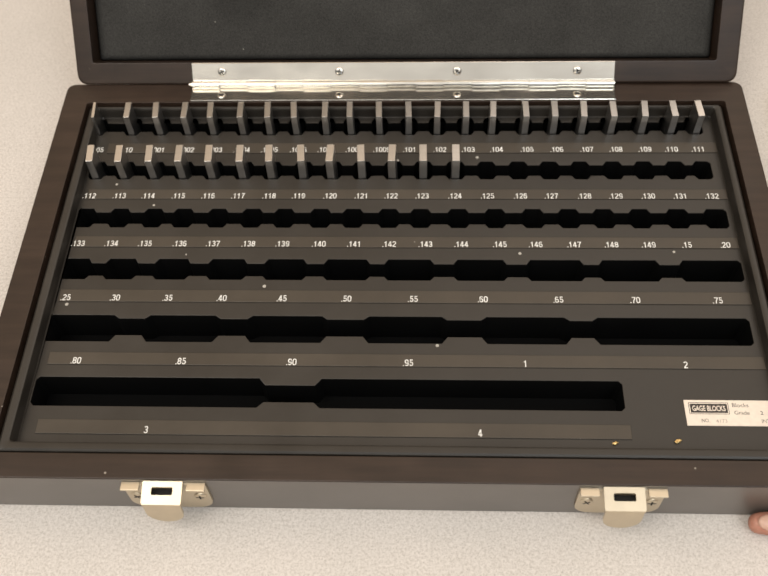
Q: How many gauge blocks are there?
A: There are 35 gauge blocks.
